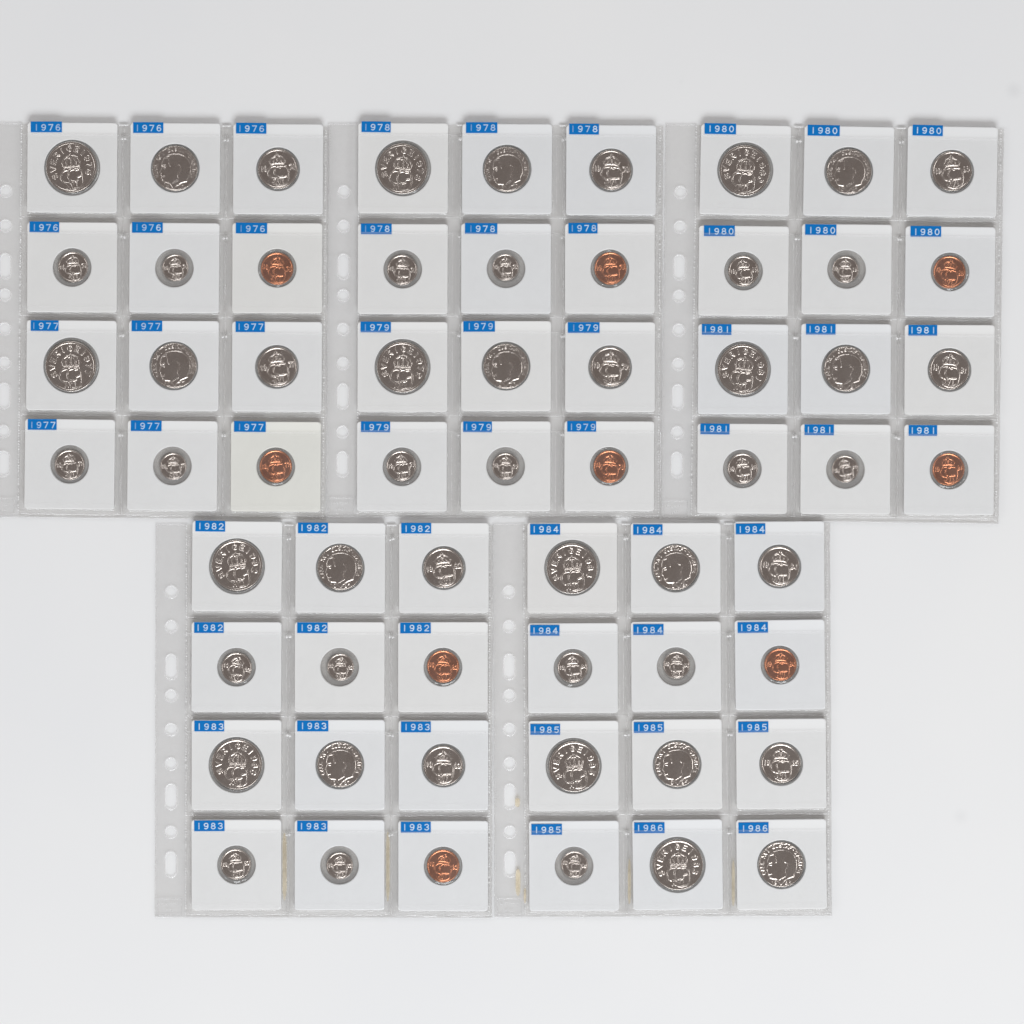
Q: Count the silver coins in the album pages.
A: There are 51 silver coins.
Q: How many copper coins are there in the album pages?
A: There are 9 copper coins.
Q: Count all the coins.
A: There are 60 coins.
